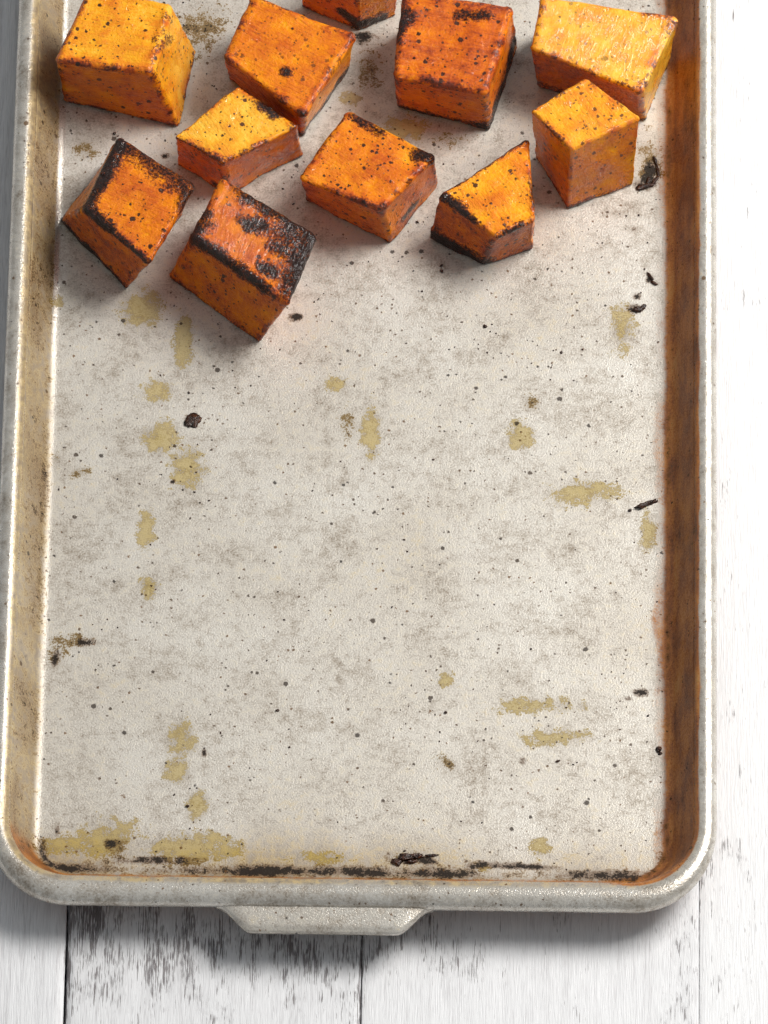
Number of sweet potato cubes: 11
